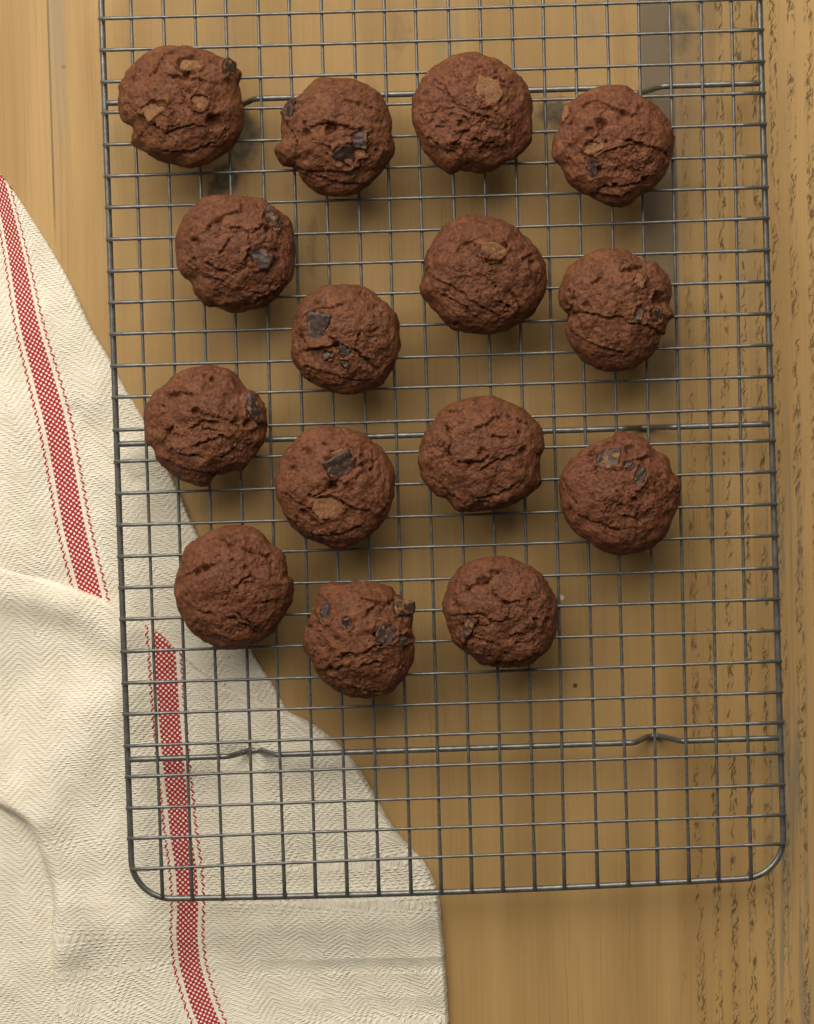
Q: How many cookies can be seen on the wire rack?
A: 15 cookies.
